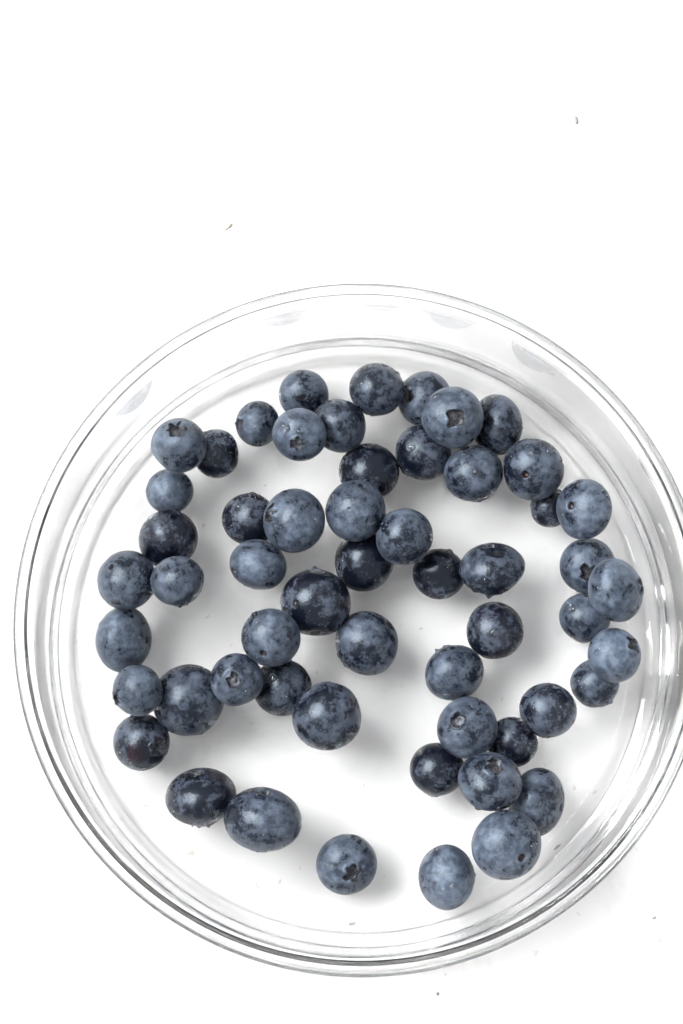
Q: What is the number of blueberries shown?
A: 56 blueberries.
